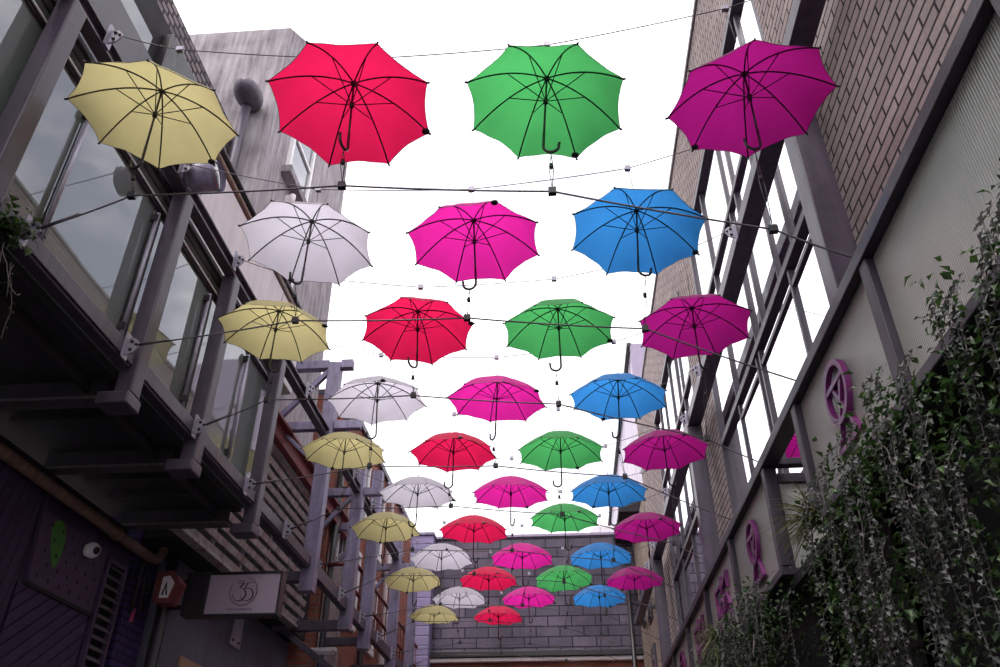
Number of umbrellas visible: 37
